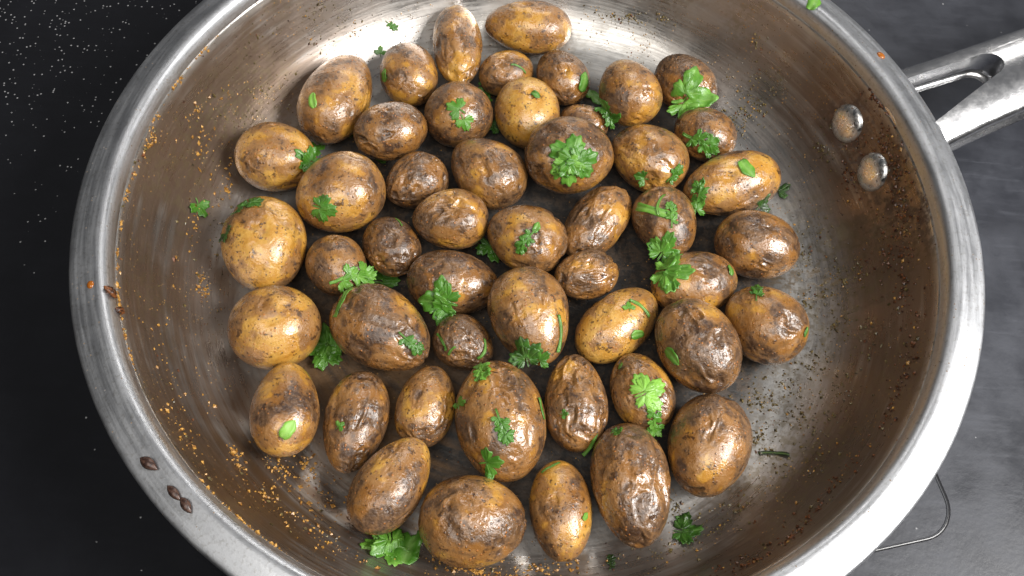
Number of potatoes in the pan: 49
